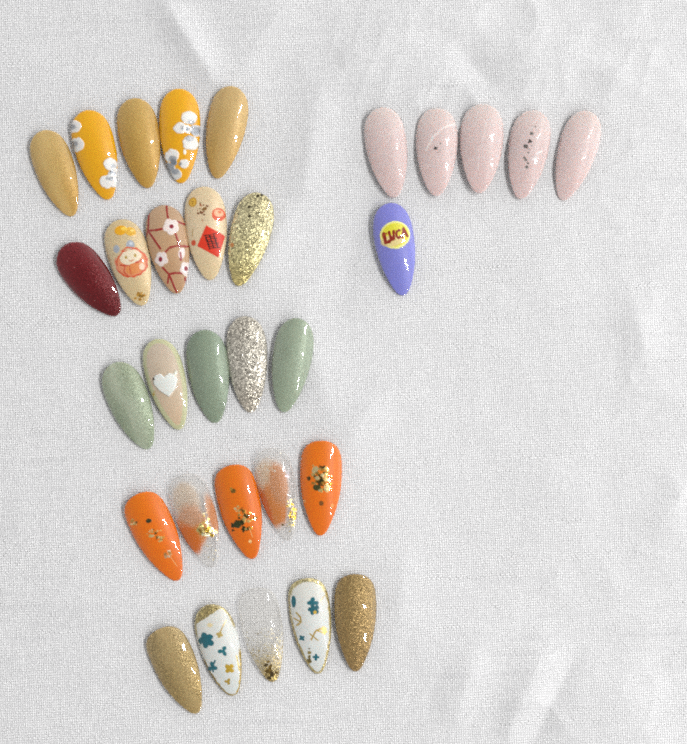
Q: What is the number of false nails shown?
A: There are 31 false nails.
